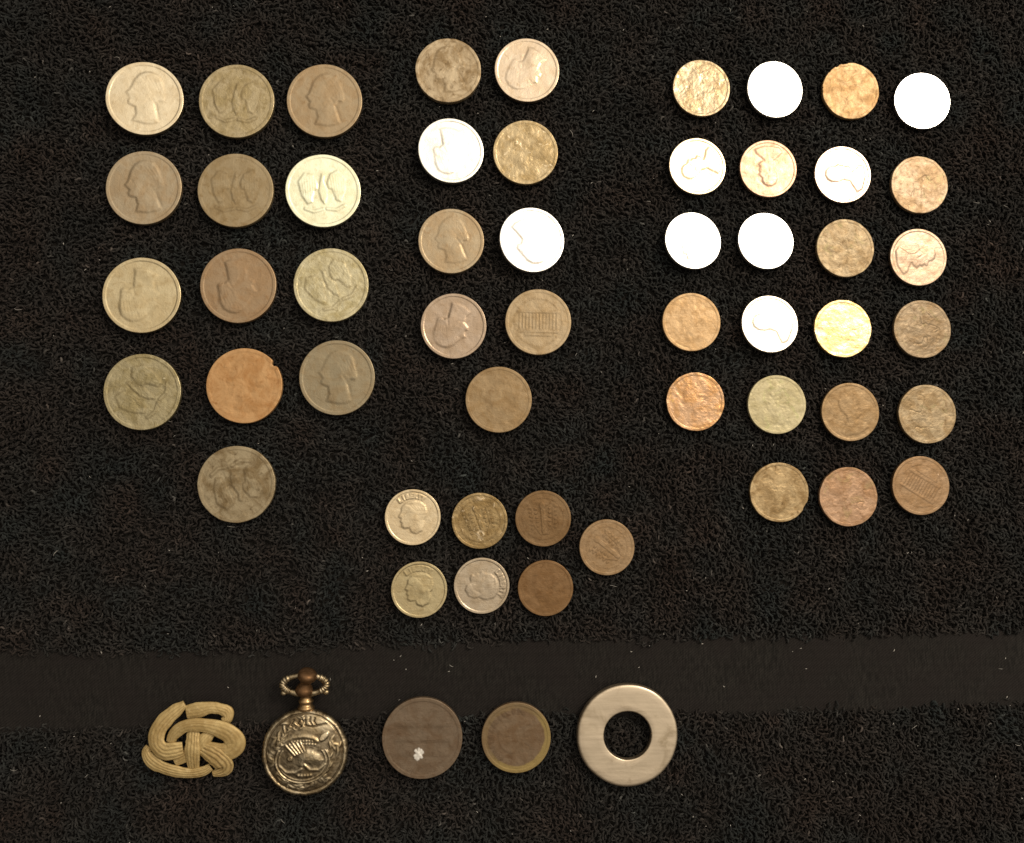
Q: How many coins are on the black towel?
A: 54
